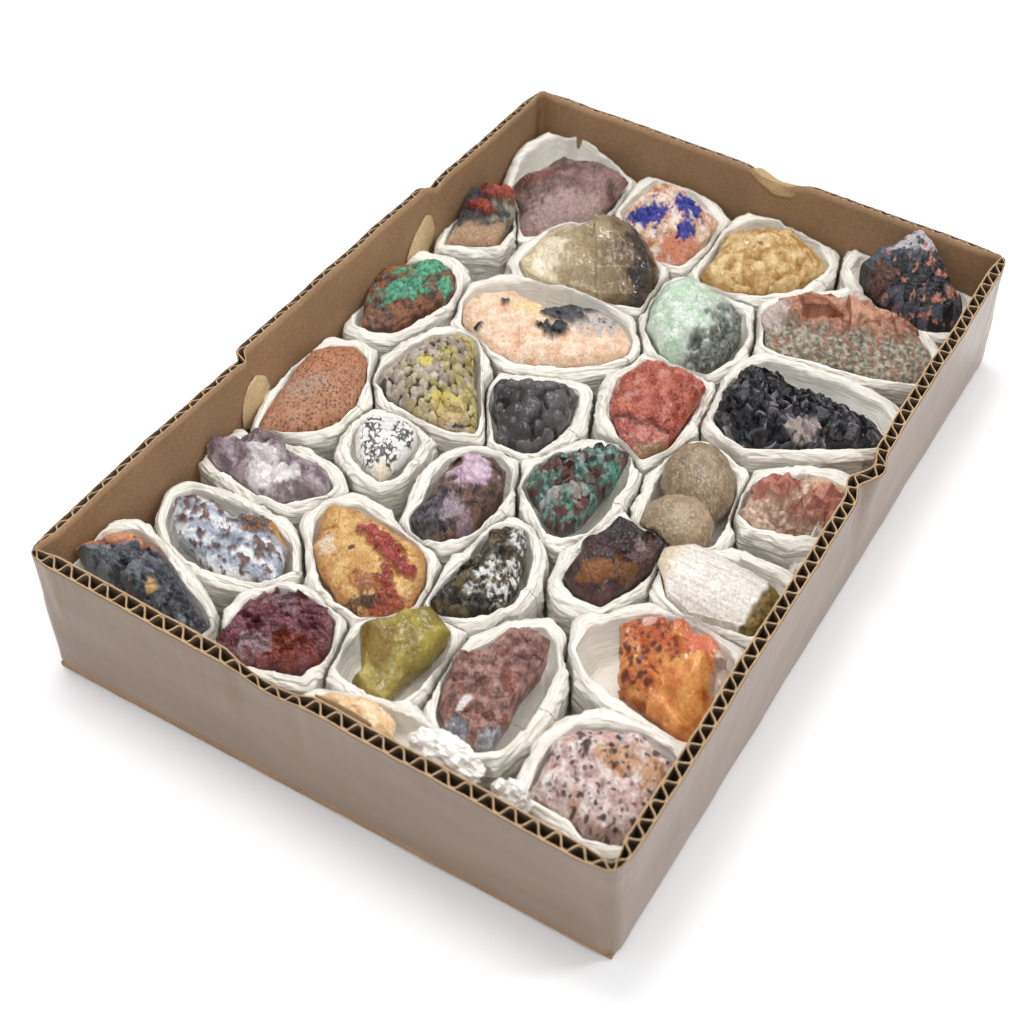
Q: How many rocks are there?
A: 34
